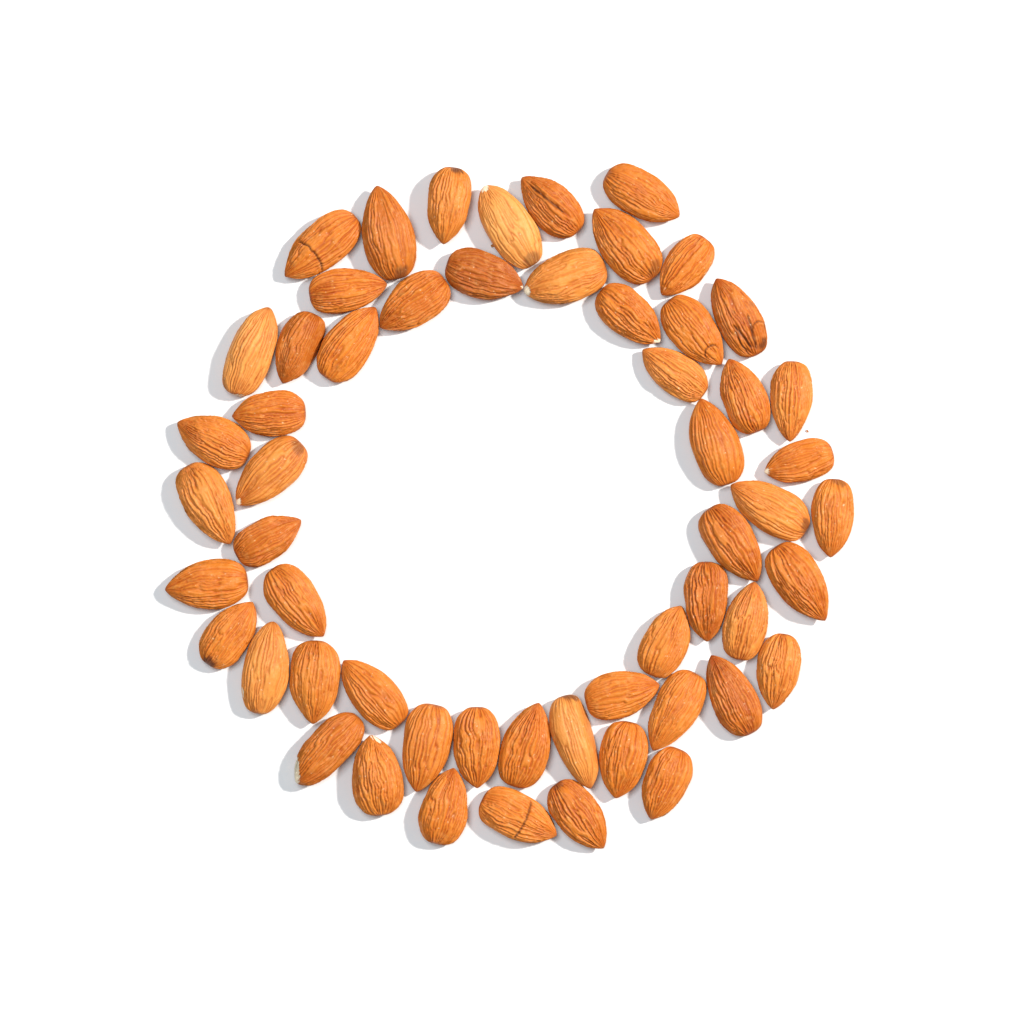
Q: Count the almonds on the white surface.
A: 56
